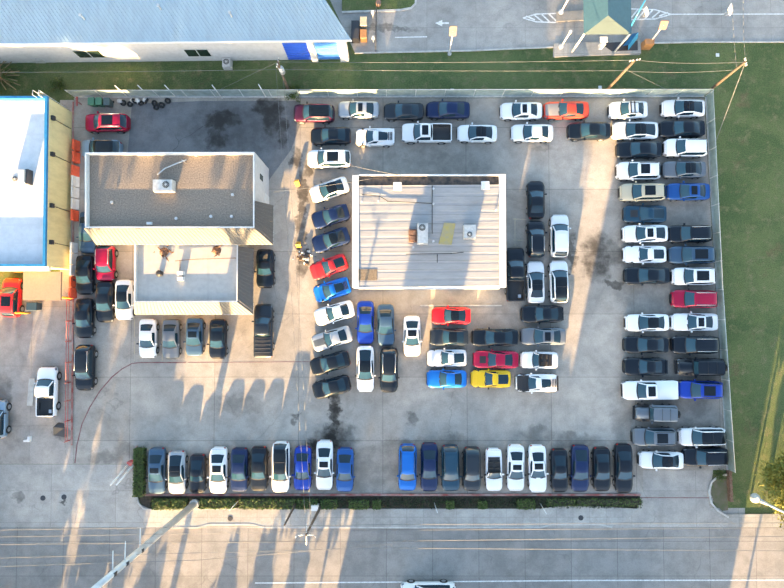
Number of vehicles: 115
